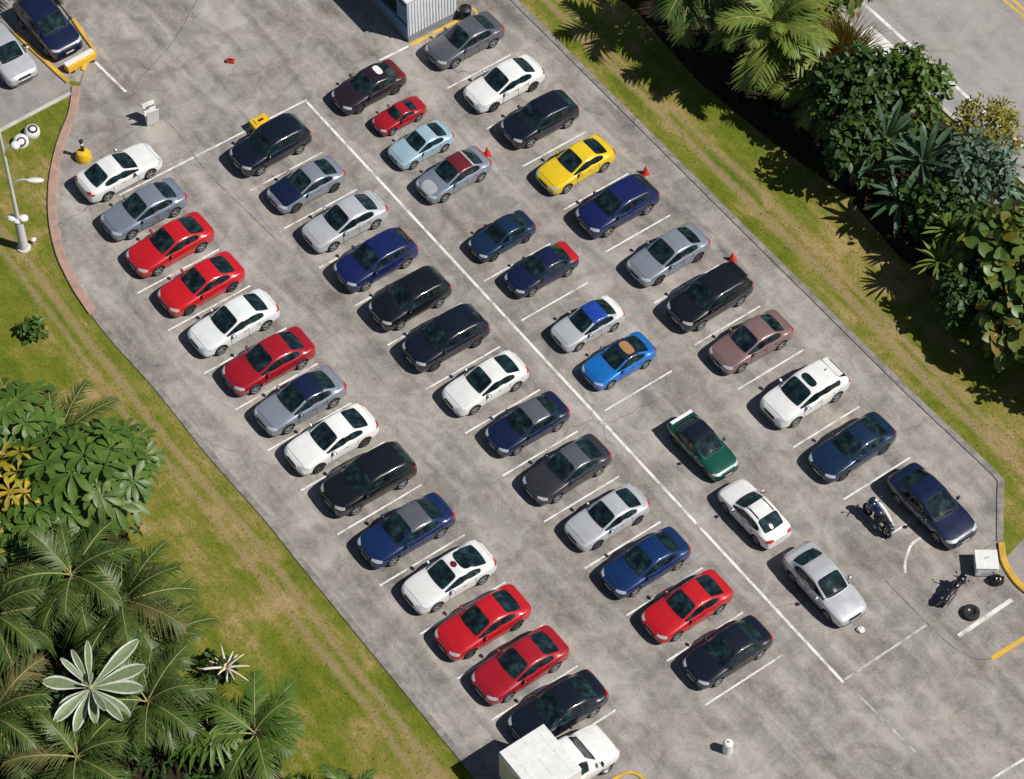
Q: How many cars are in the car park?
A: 51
